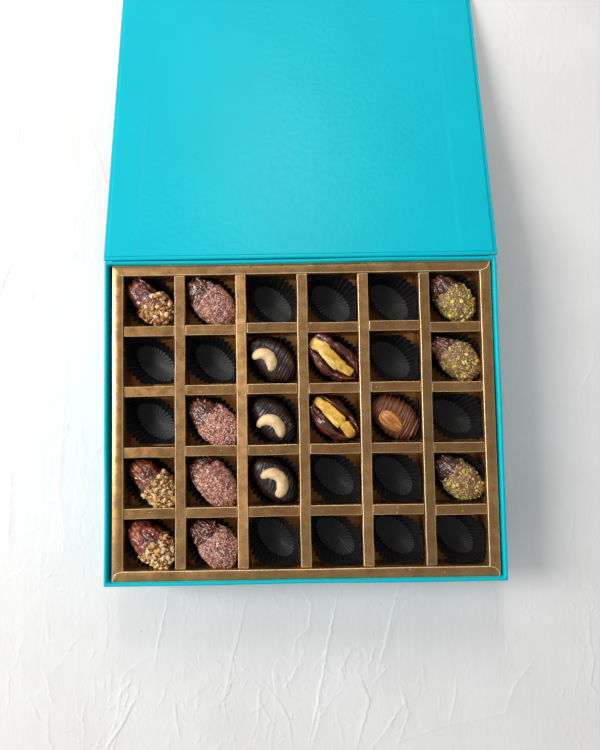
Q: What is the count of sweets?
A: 16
